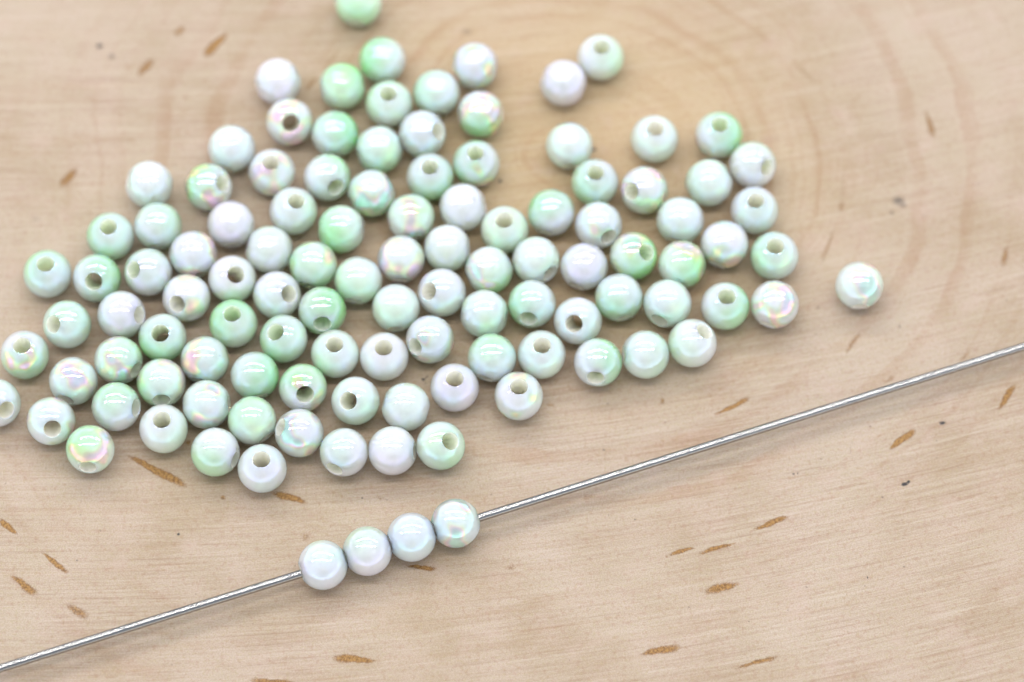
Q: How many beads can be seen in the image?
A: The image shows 112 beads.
